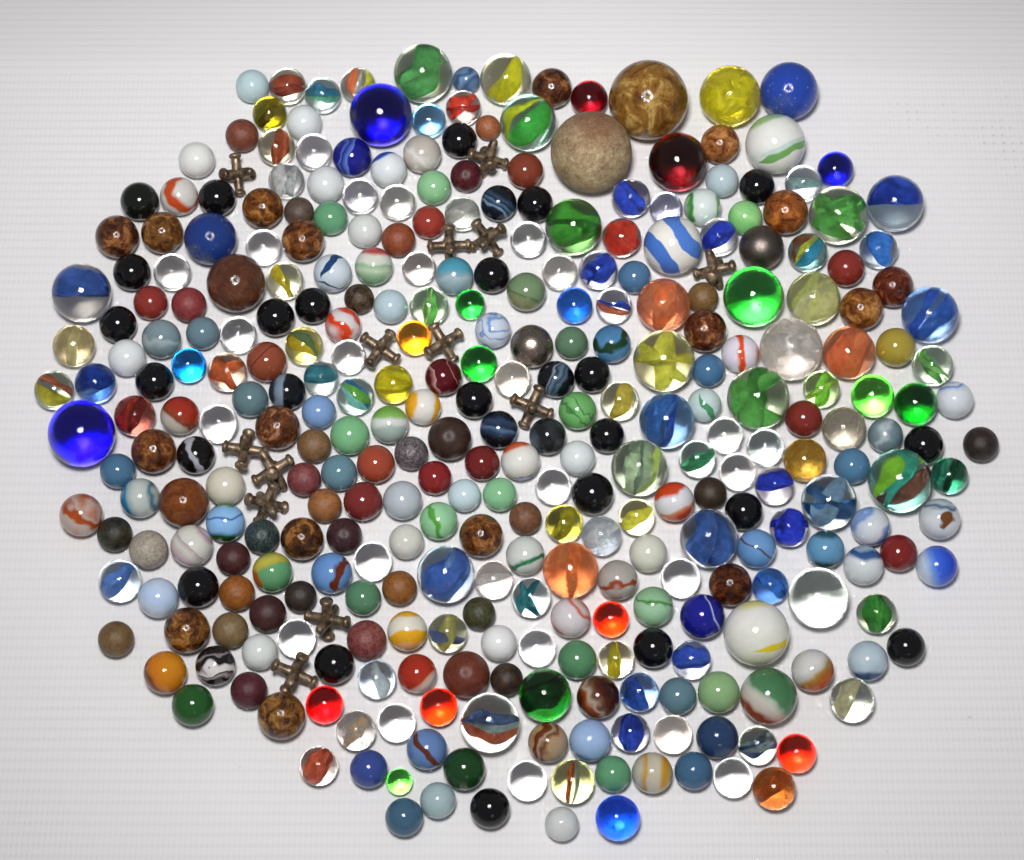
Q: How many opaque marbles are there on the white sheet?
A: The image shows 199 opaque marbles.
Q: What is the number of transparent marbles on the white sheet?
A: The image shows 126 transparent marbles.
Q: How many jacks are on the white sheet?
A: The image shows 13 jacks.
